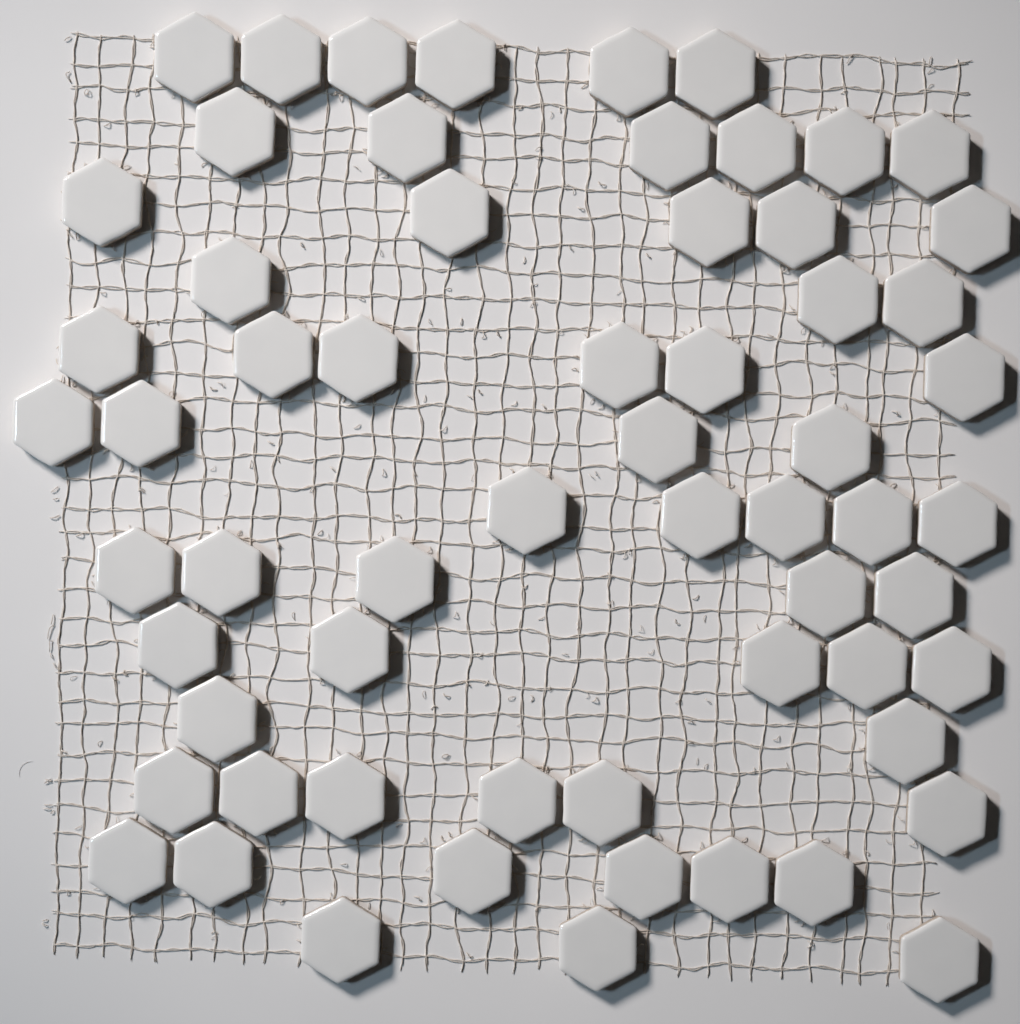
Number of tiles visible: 62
